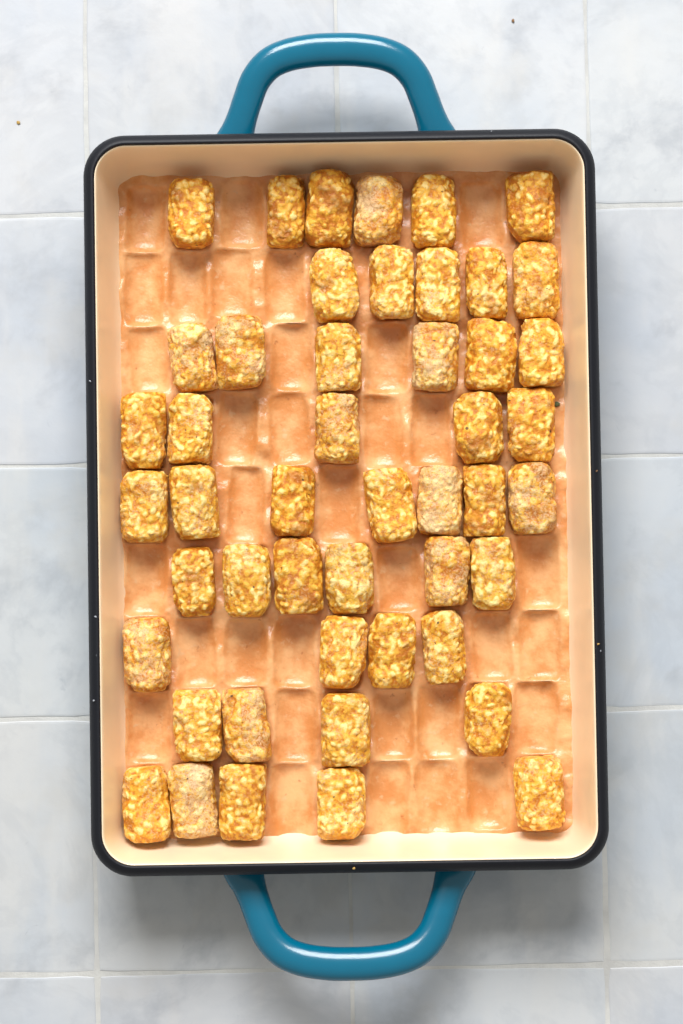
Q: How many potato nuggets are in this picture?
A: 48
